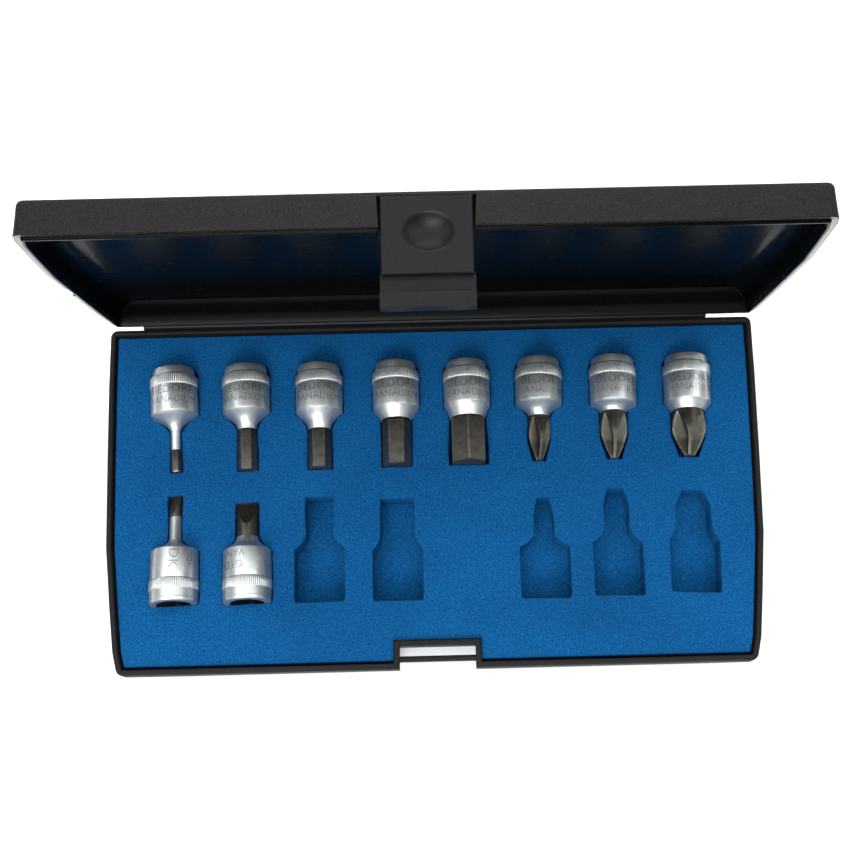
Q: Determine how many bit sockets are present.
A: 10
